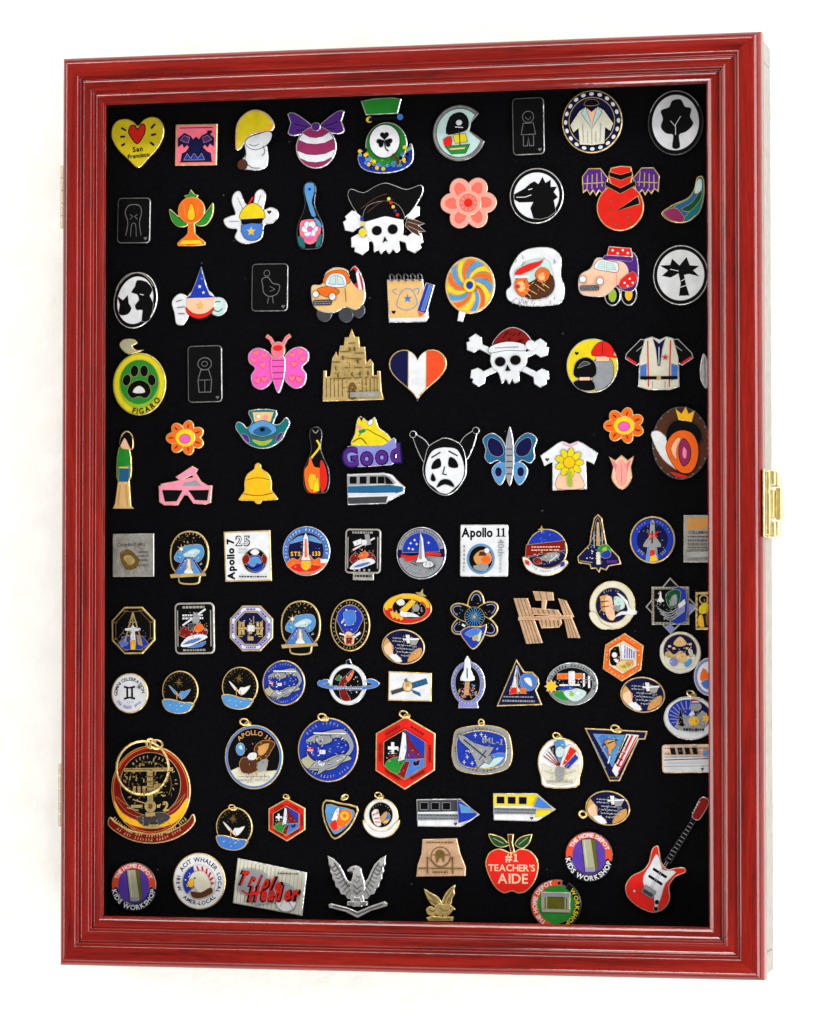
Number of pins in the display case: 112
